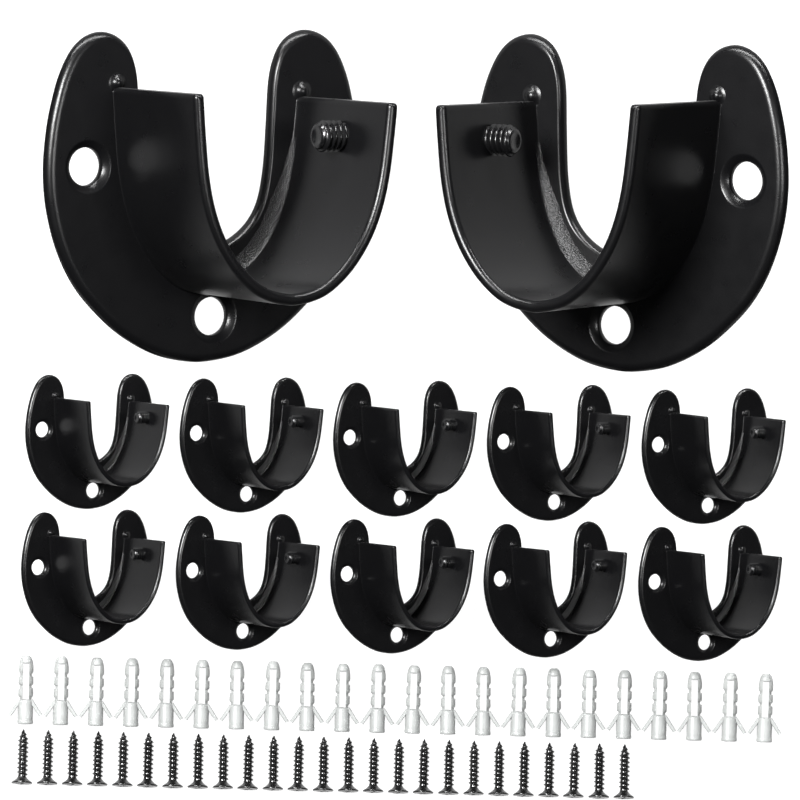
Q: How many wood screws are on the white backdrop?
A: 25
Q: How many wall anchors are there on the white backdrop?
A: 22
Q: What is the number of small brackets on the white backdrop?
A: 10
